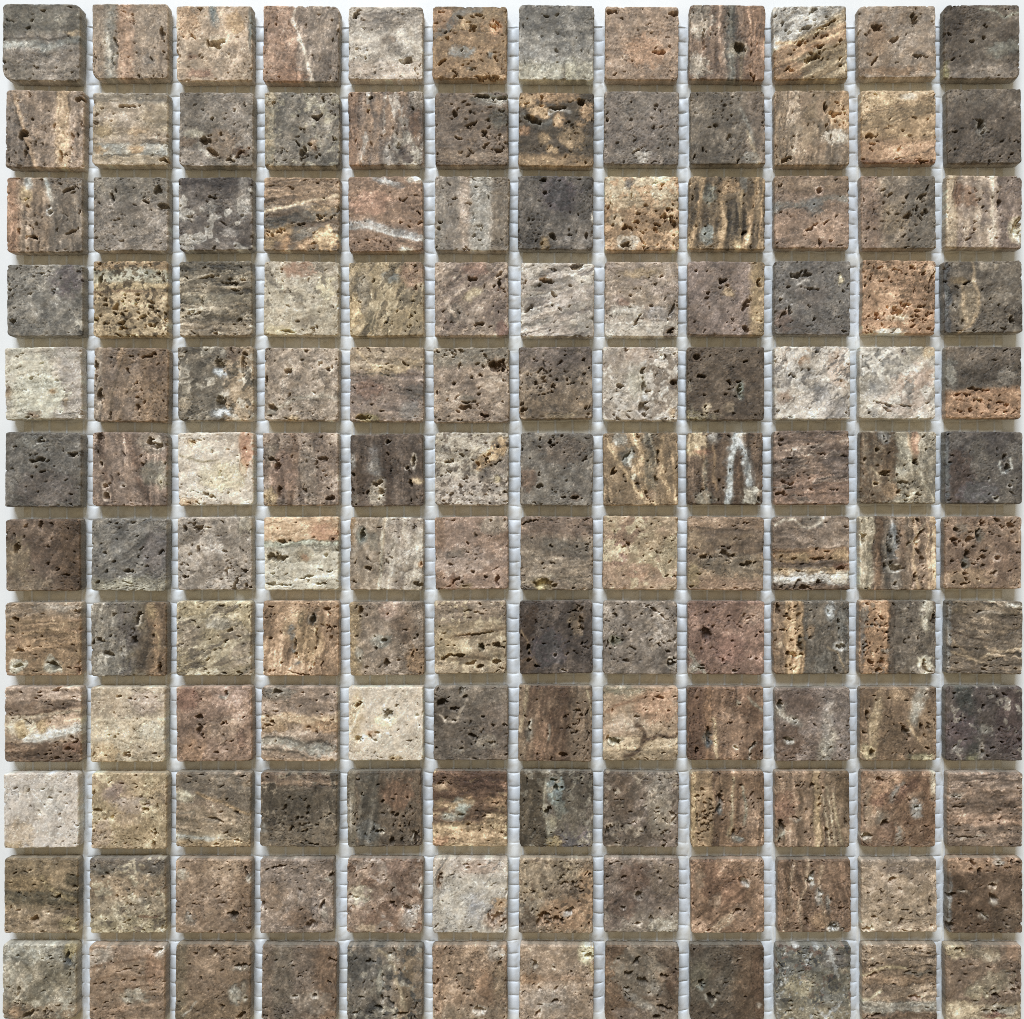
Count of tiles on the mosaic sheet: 144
